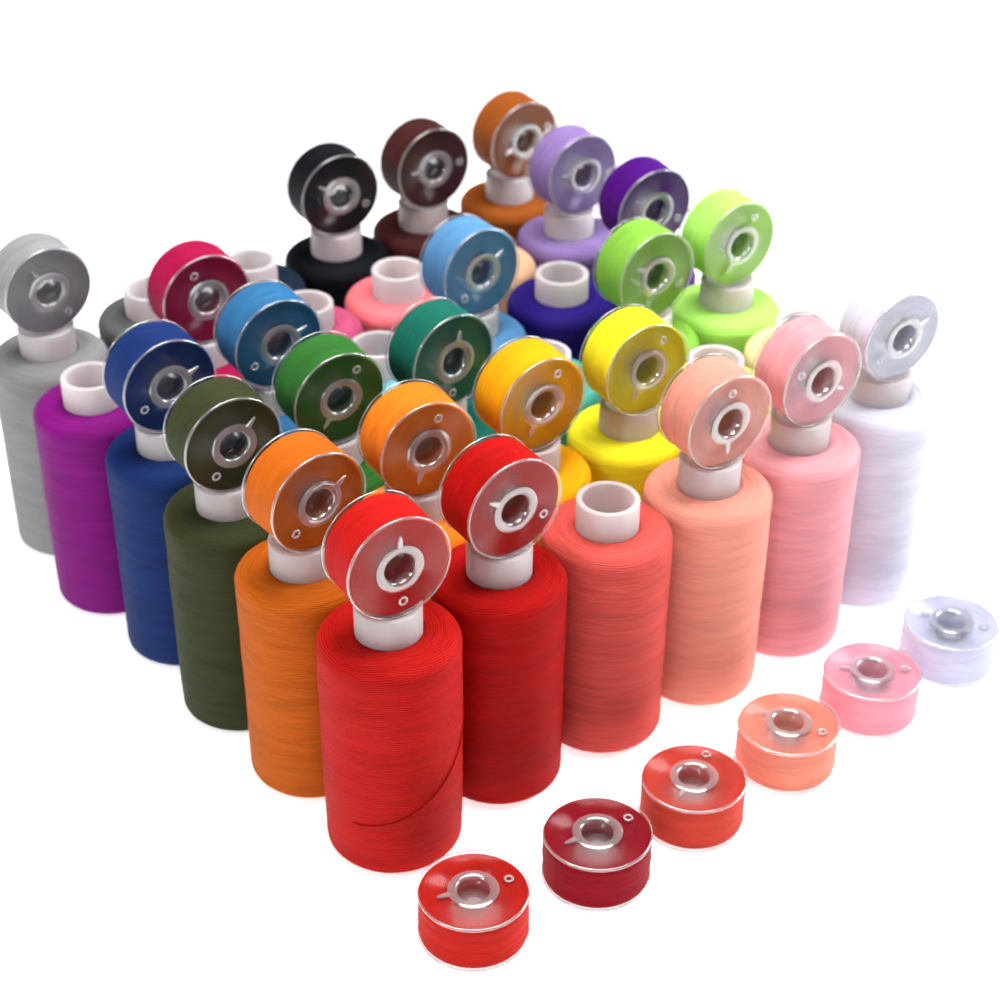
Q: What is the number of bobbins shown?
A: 30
